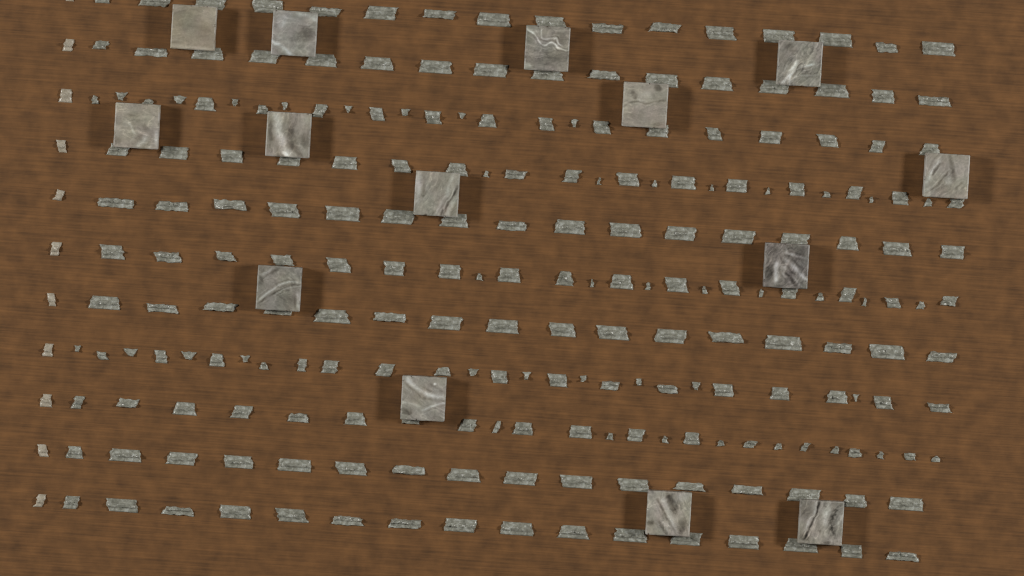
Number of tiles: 14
